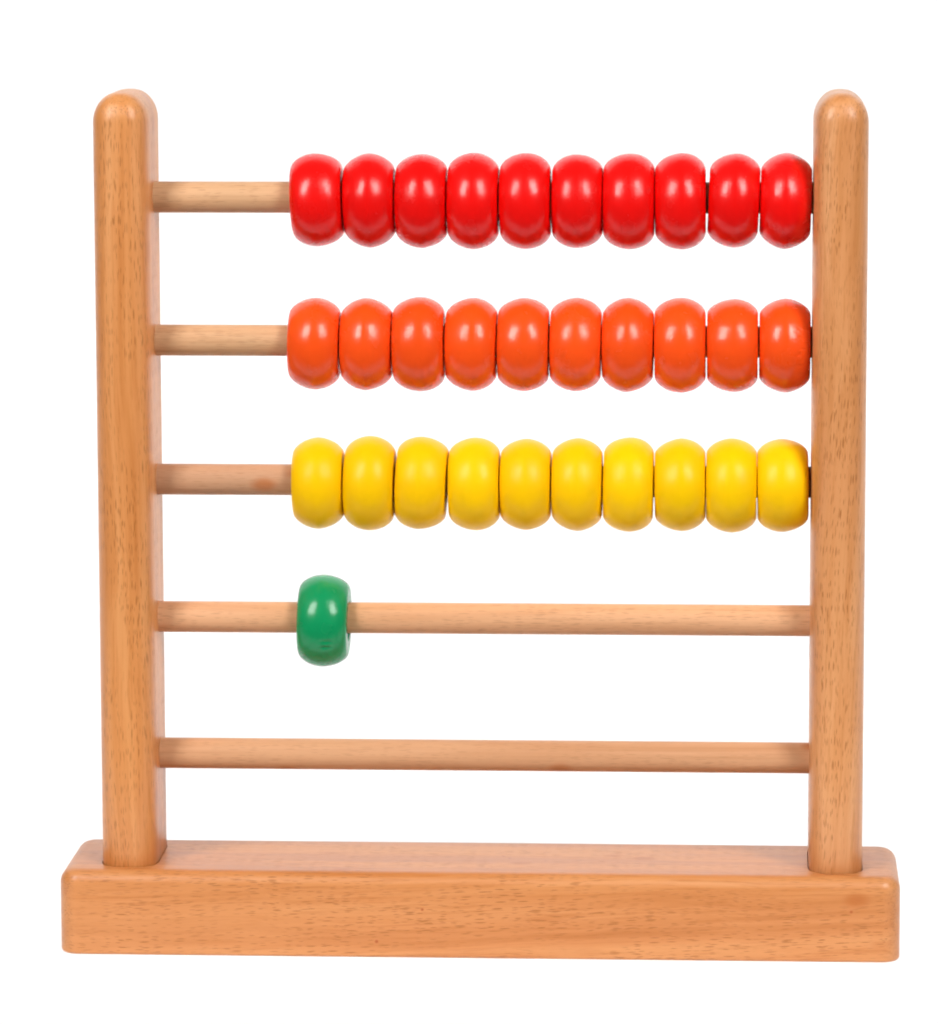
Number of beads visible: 31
